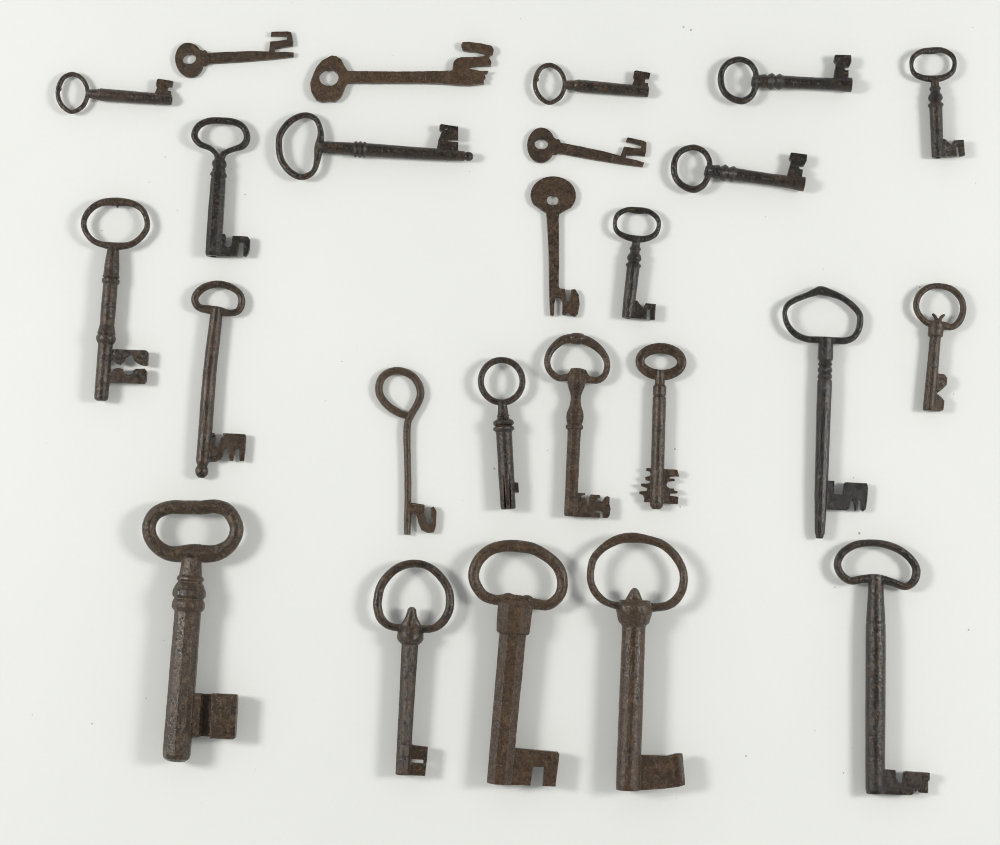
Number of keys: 25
